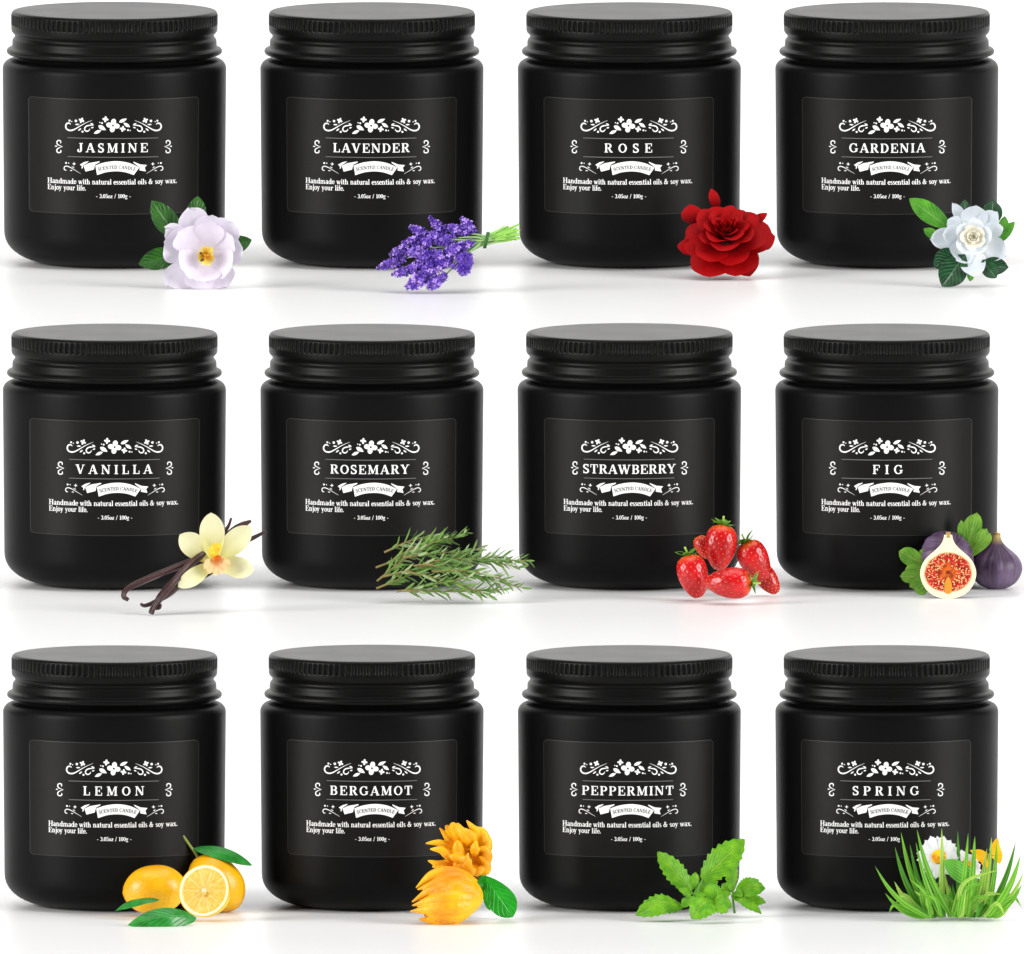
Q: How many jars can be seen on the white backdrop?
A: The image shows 12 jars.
